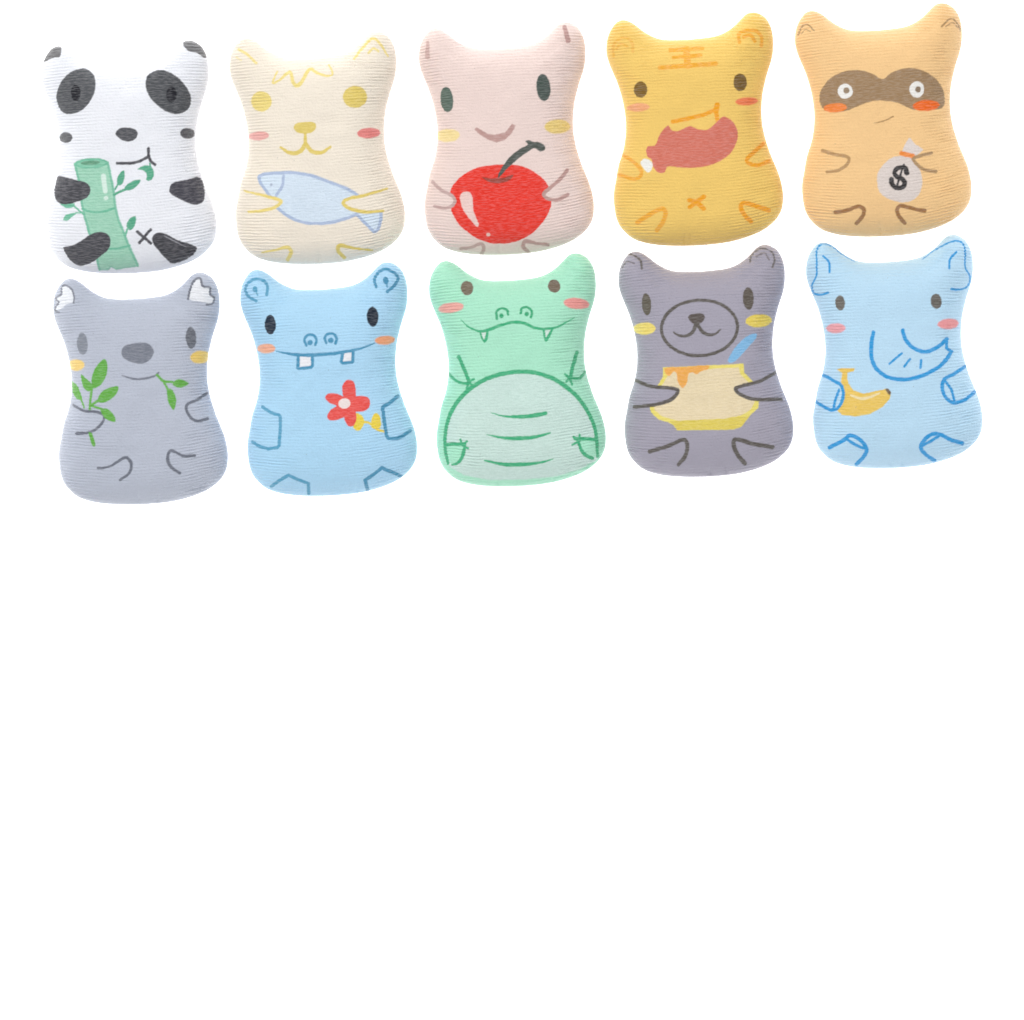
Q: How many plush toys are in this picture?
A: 10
